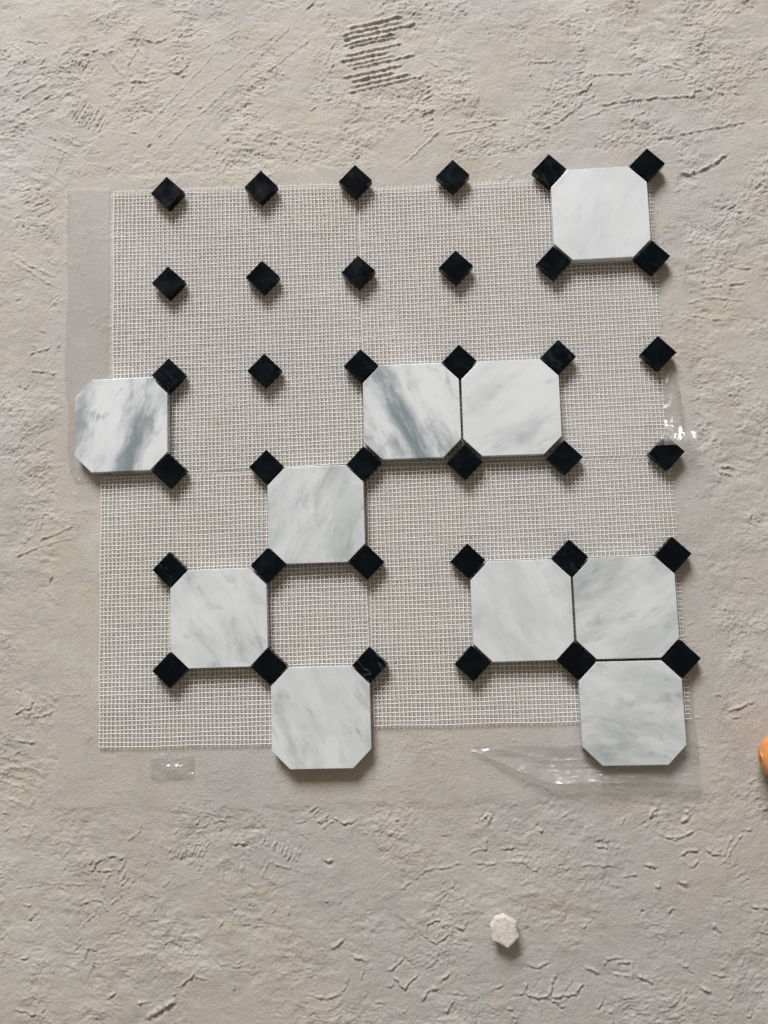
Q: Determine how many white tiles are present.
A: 10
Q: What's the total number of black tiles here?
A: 36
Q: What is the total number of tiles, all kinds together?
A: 46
